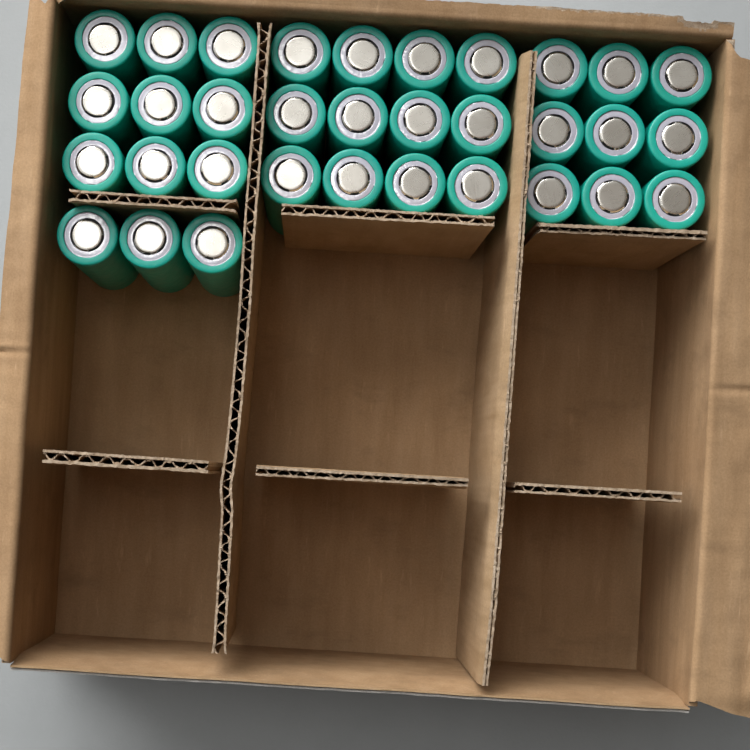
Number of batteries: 33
